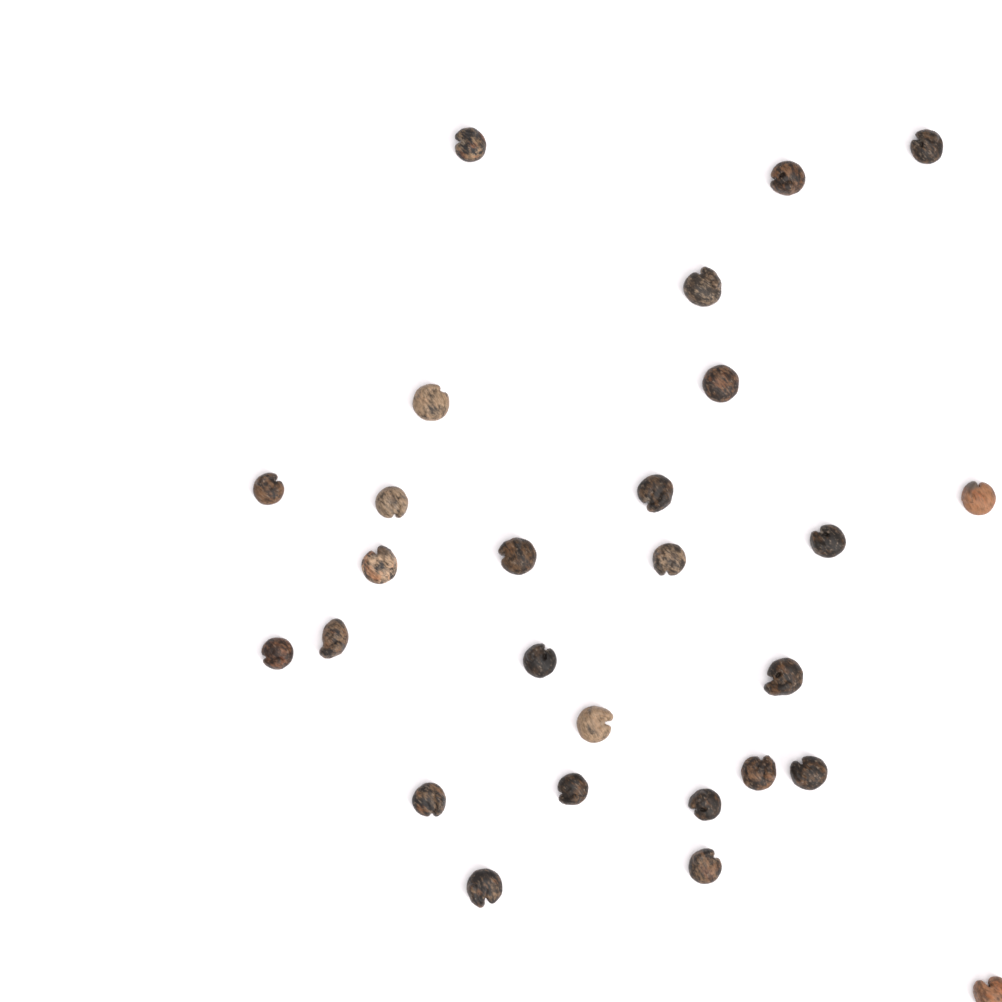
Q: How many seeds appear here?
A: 27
